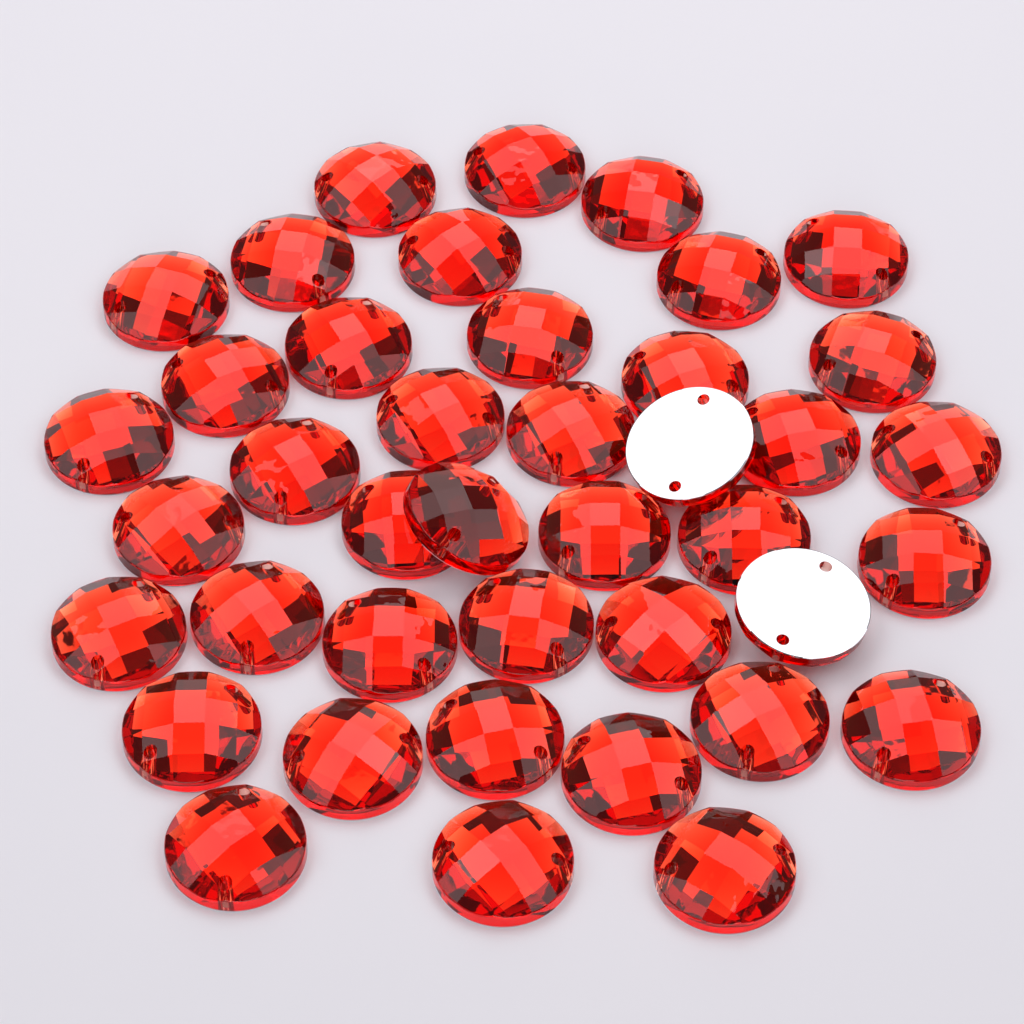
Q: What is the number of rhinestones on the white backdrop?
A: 41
